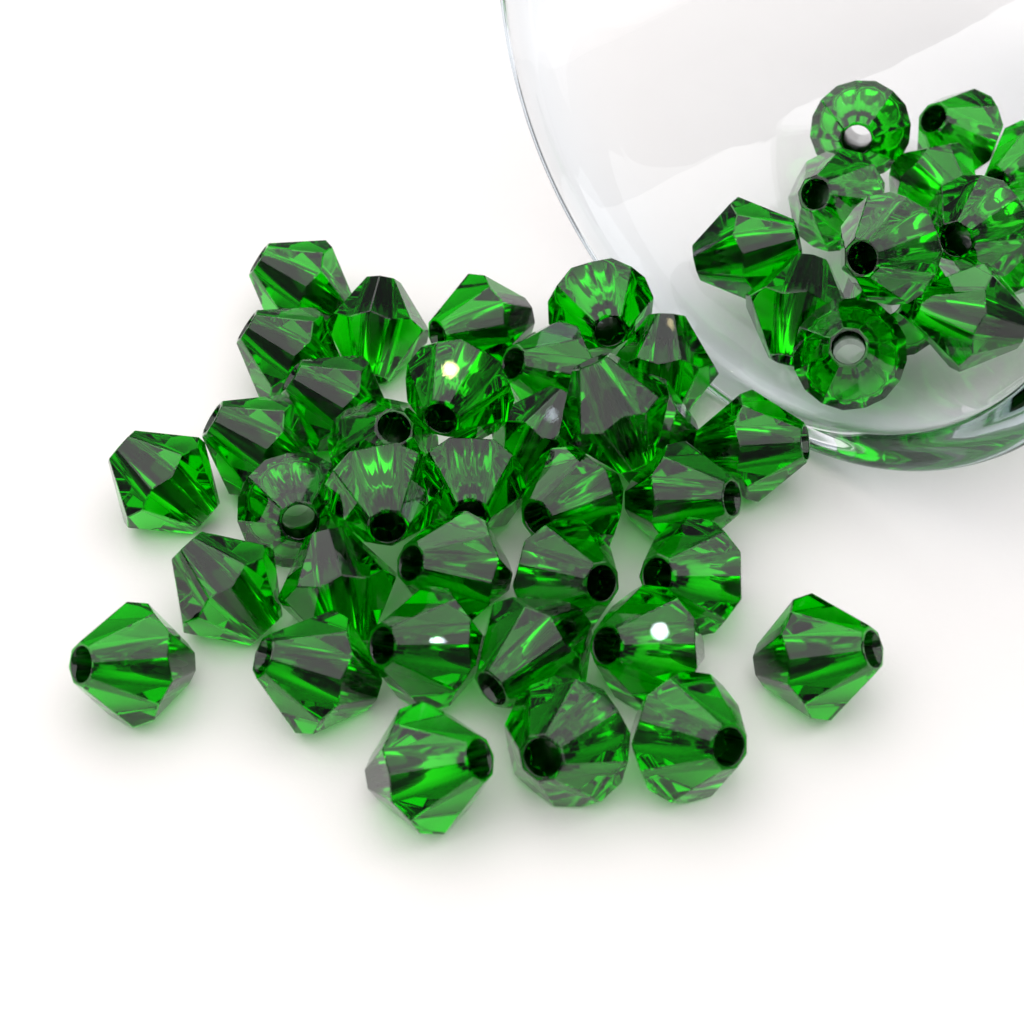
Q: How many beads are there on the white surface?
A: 48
